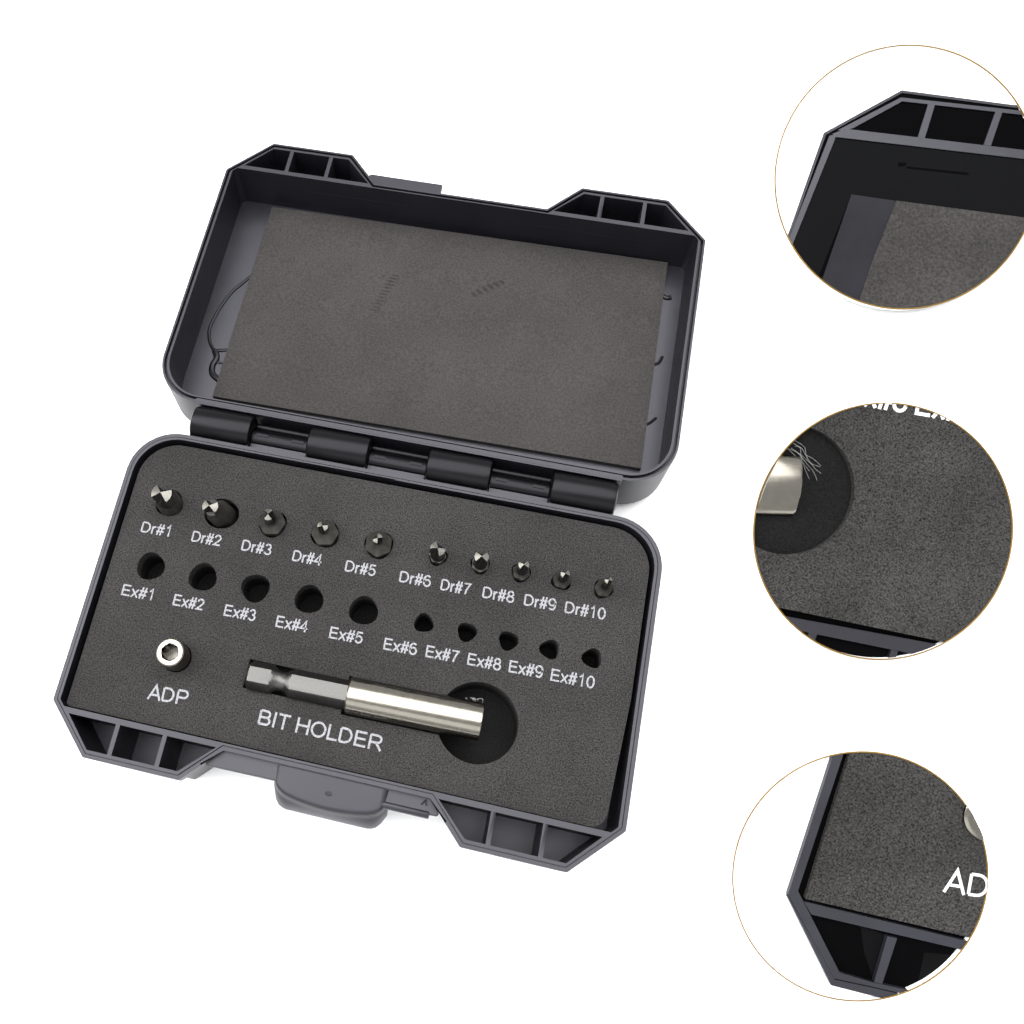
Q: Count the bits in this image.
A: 10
